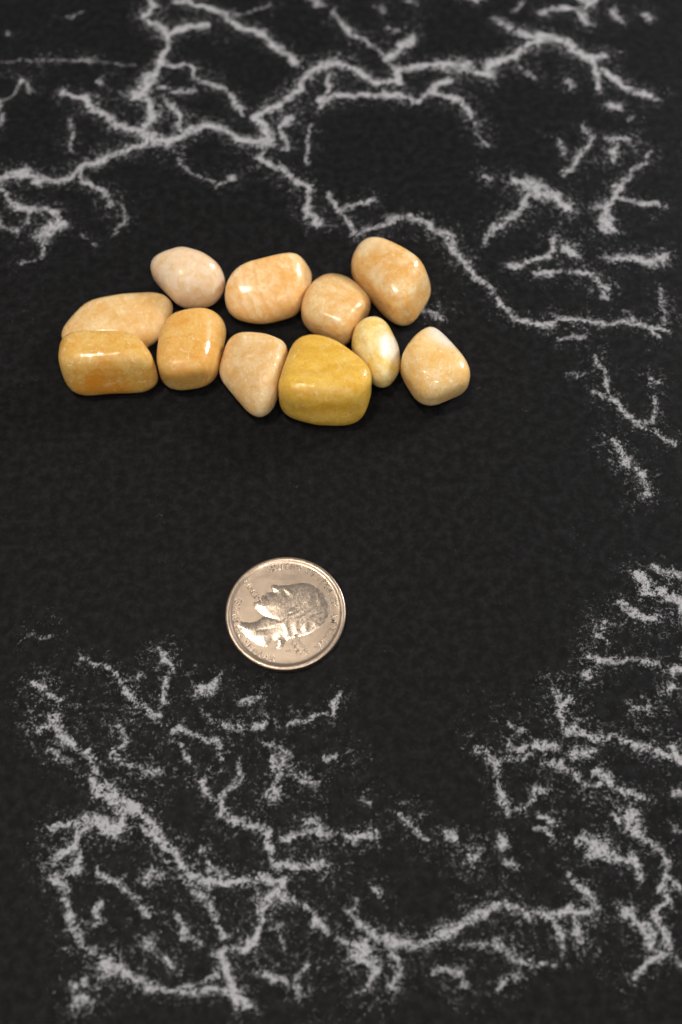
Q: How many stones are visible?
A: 11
